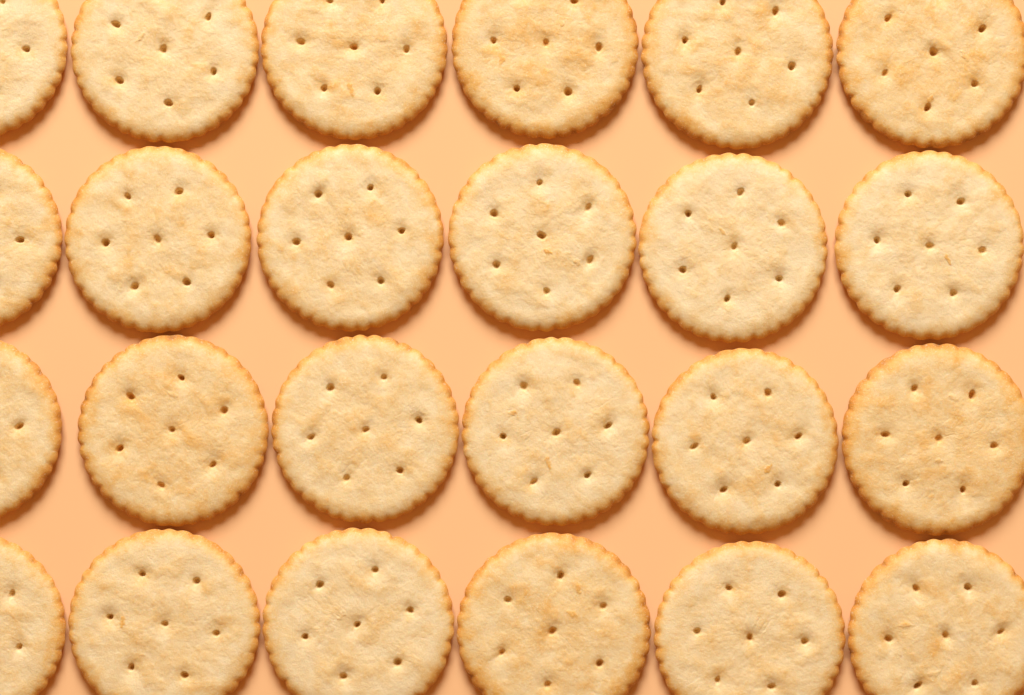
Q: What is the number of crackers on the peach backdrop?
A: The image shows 24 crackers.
